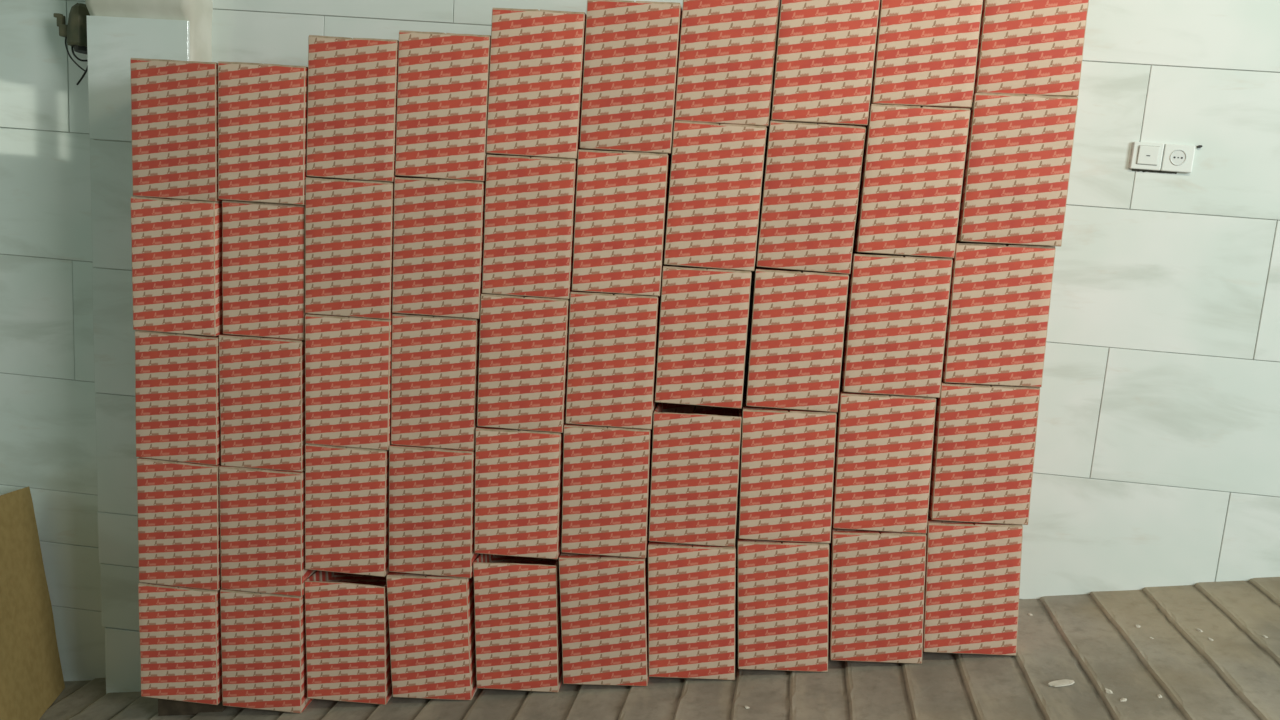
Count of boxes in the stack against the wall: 50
